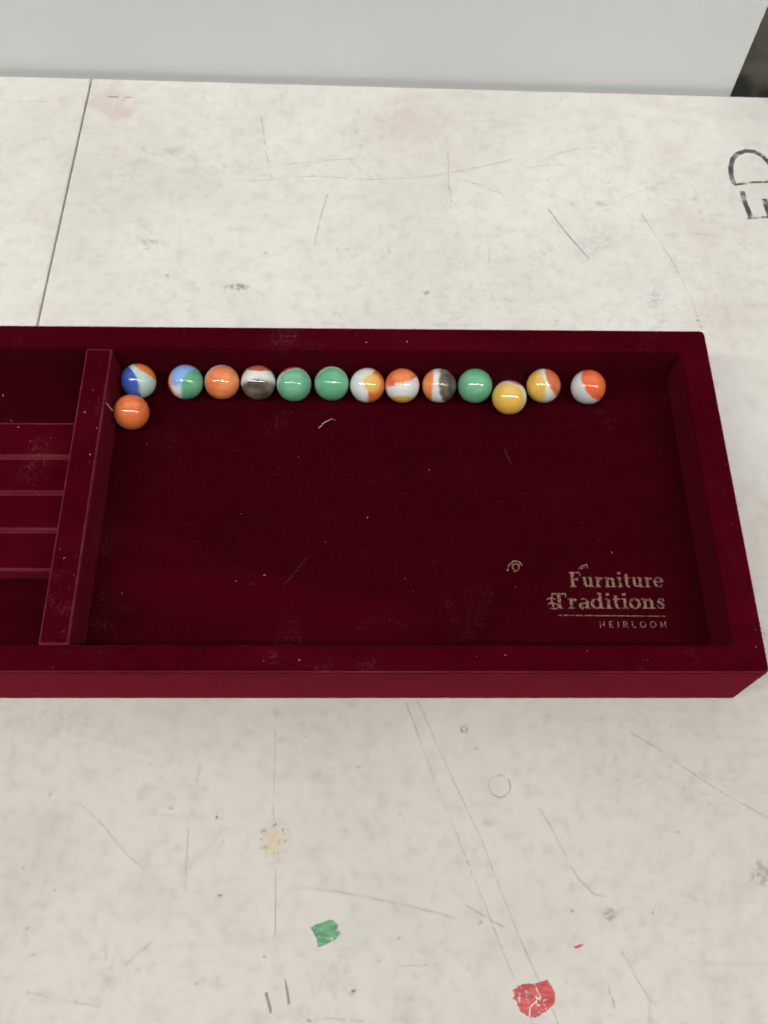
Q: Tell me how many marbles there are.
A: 14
